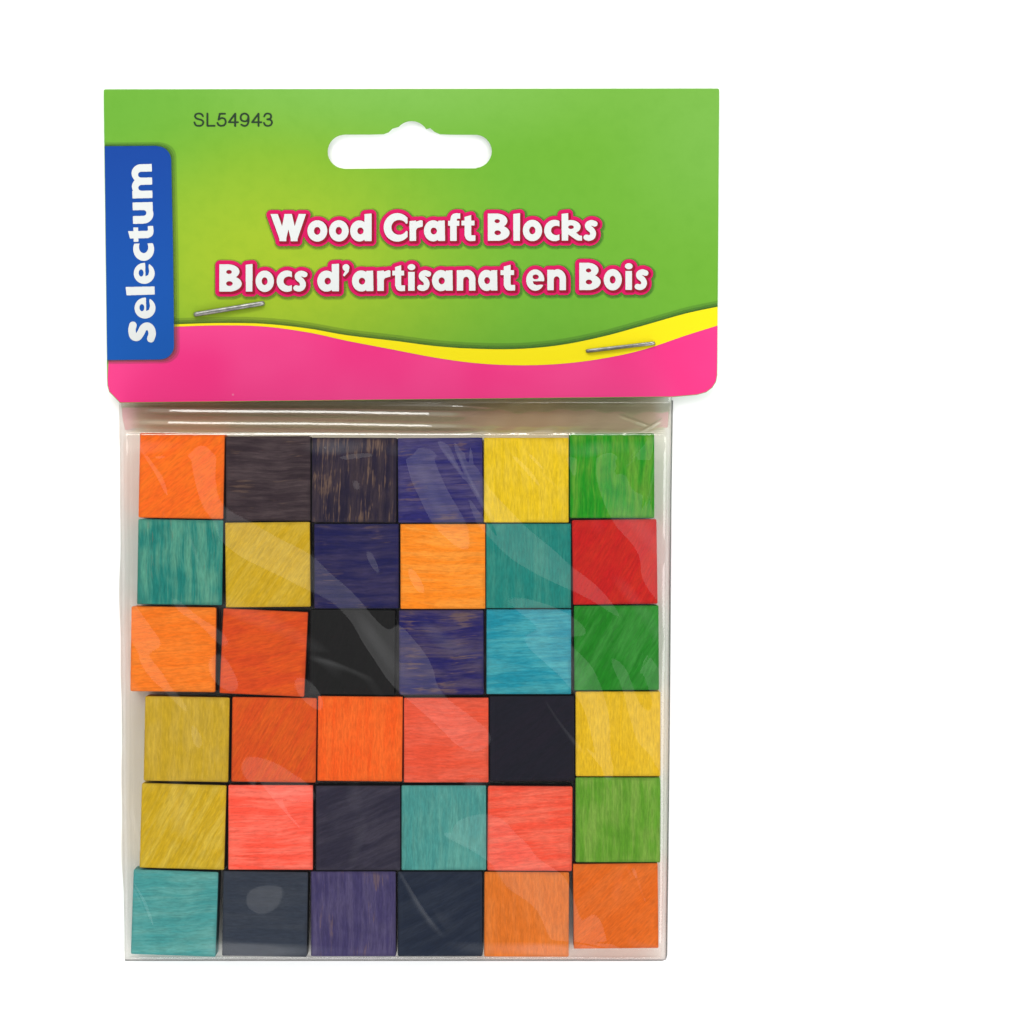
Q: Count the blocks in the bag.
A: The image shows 36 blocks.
